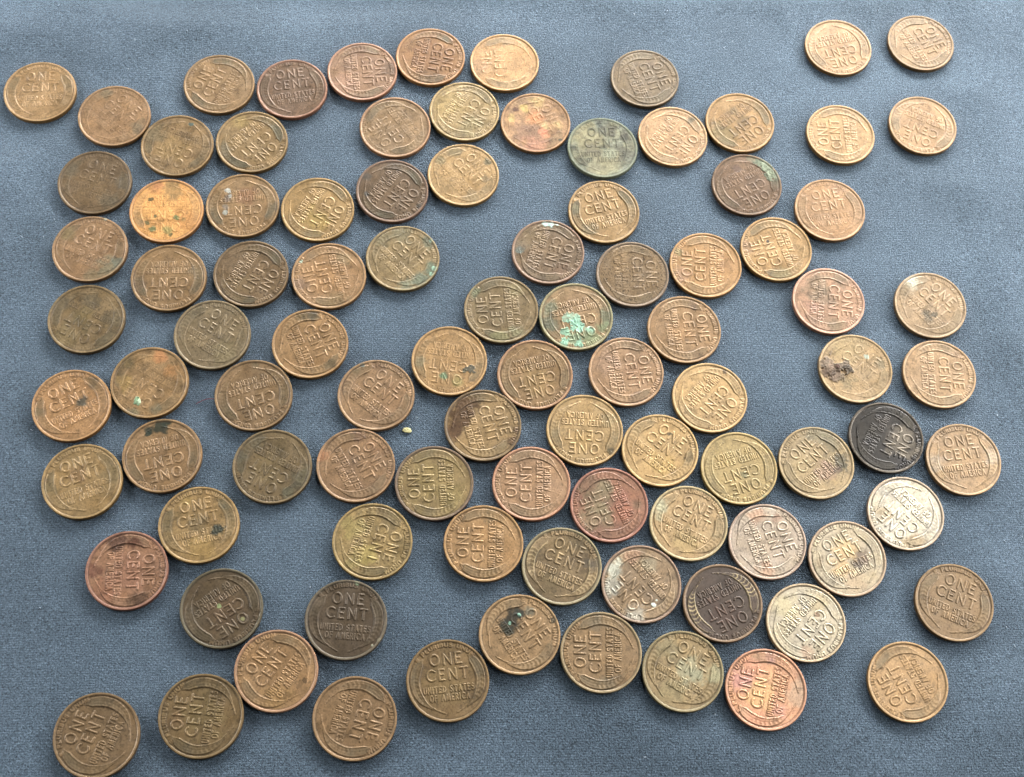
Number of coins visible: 95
